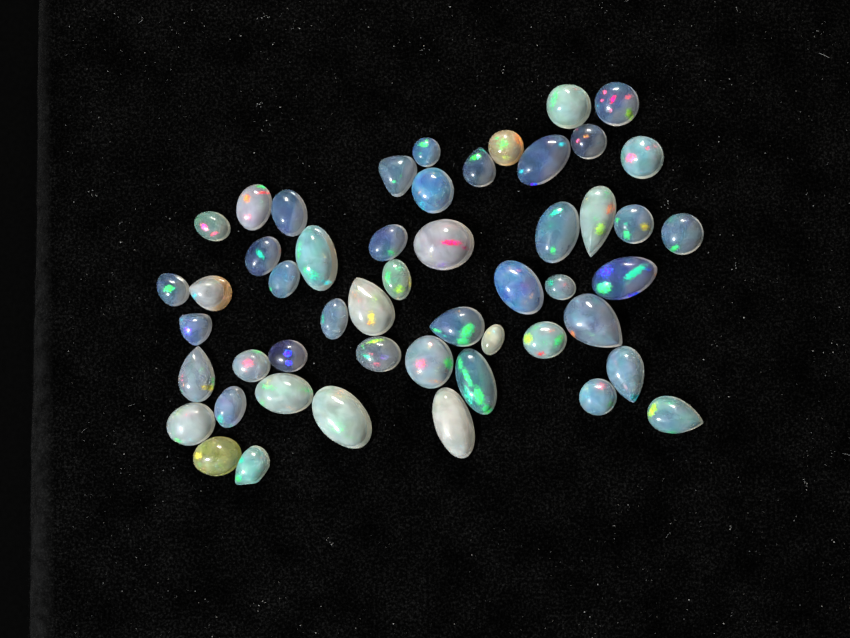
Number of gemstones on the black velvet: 51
